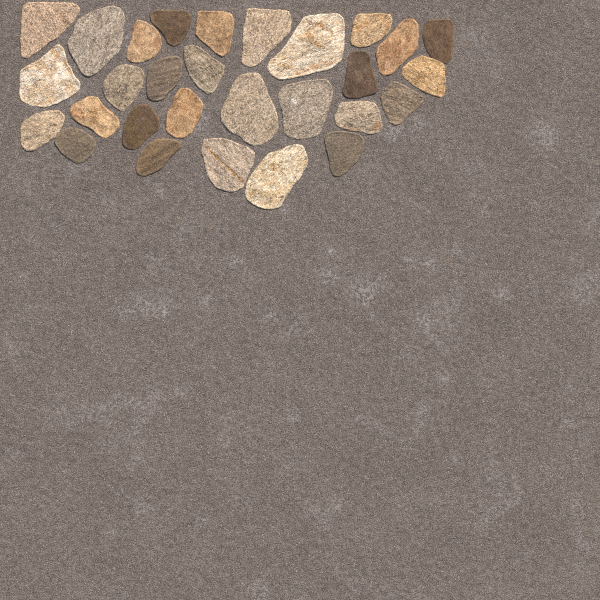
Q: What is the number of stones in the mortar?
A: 29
